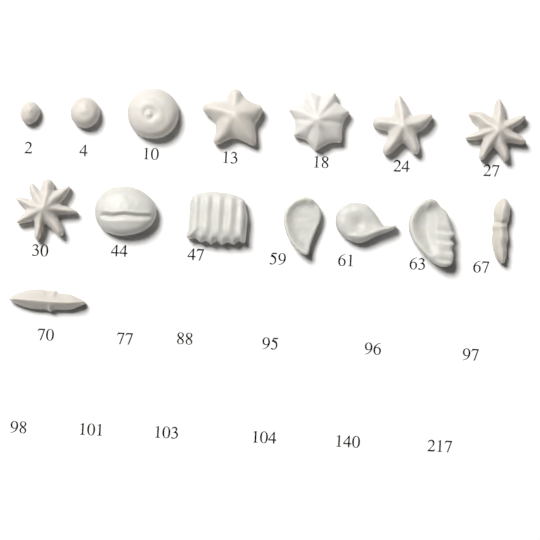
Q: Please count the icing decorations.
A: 15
